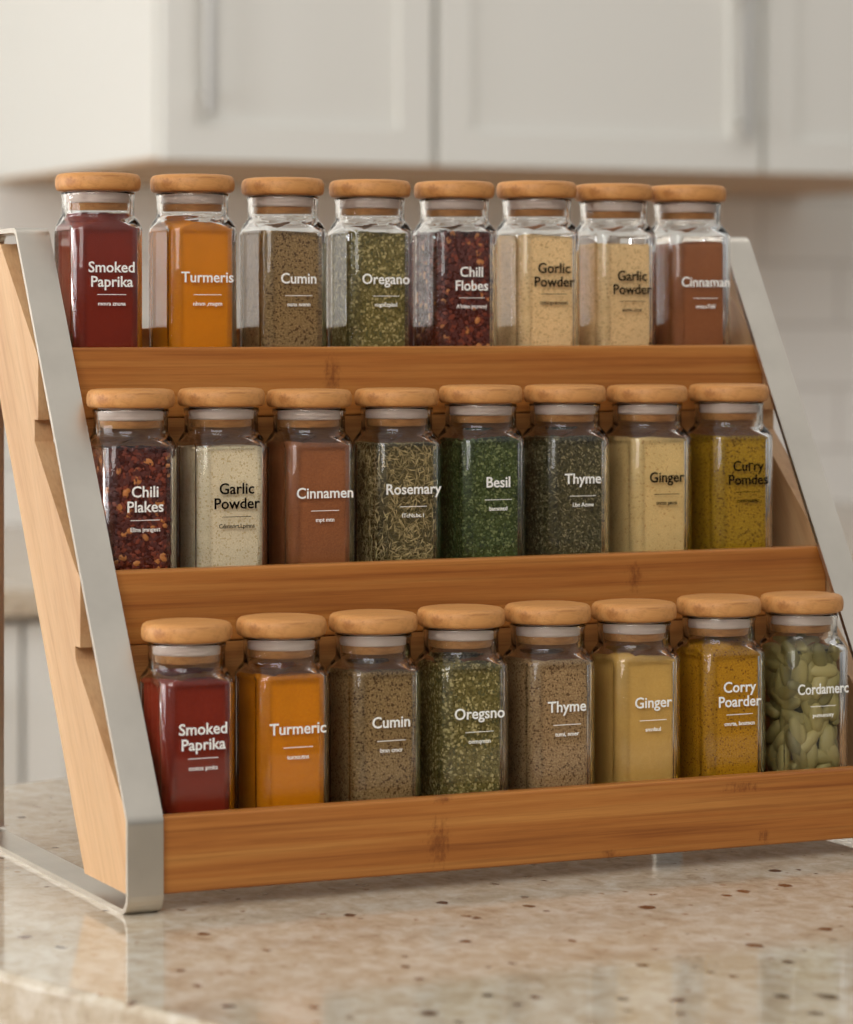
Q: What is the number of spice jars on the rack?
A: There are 24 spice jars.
